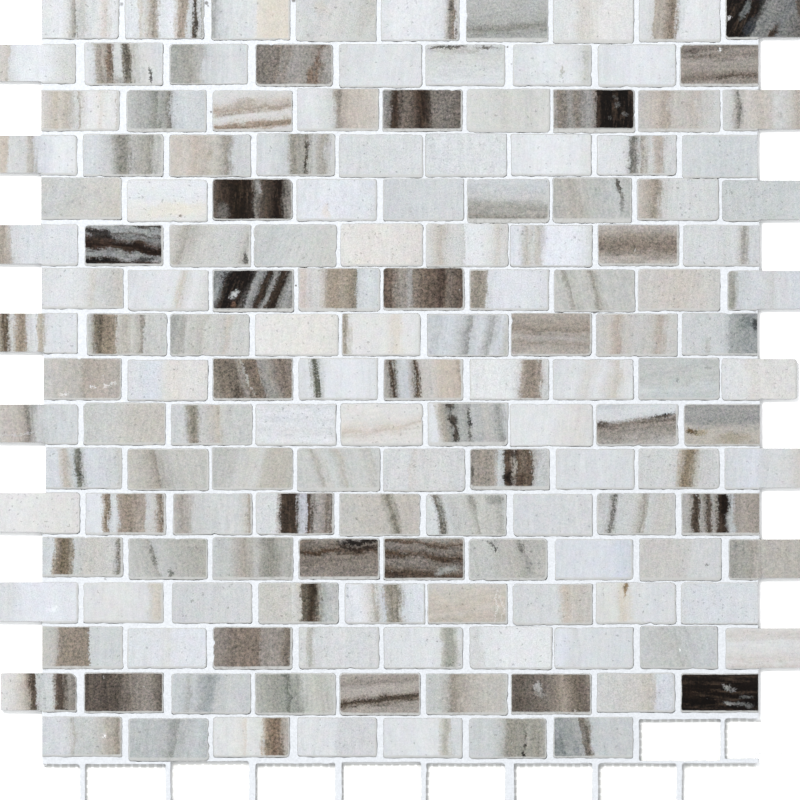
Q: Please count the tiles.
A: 151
